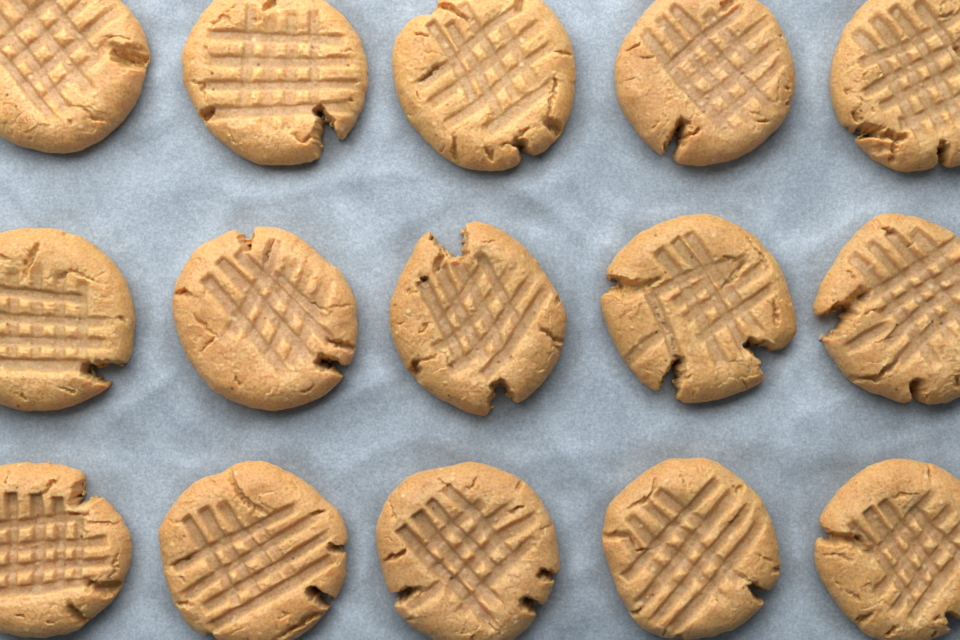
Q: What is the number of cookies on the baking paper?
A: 15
